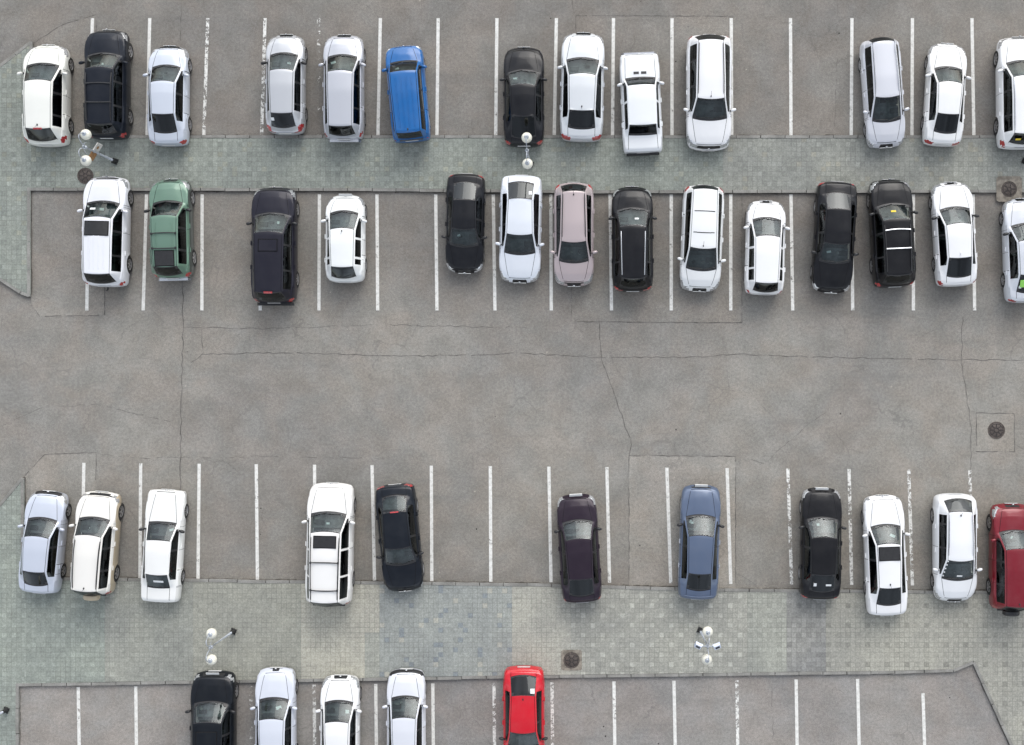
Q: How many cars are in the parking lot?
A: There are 43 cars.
